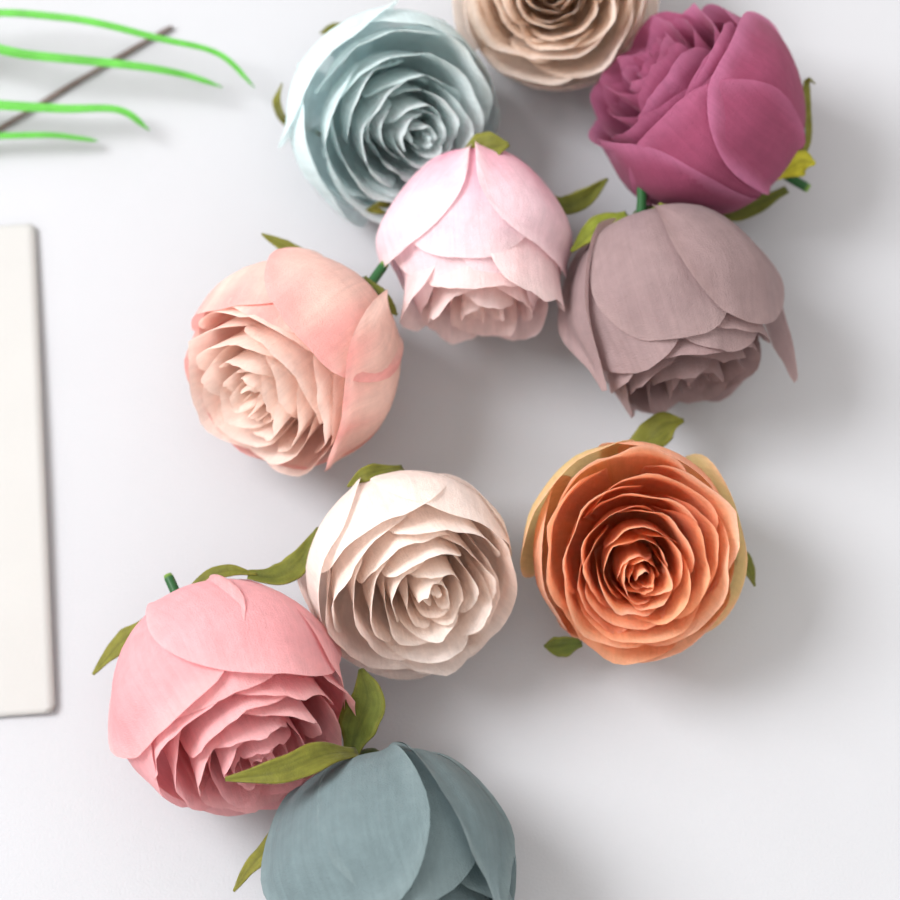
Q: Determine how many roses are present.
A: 10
